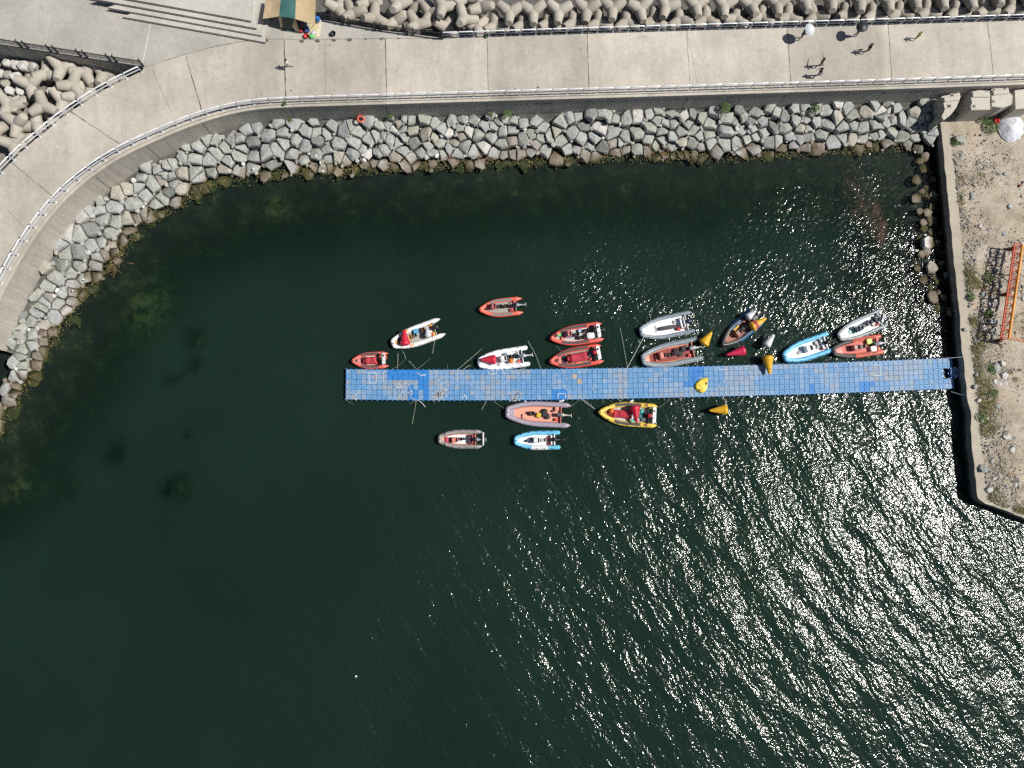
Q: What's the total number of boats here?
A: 16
